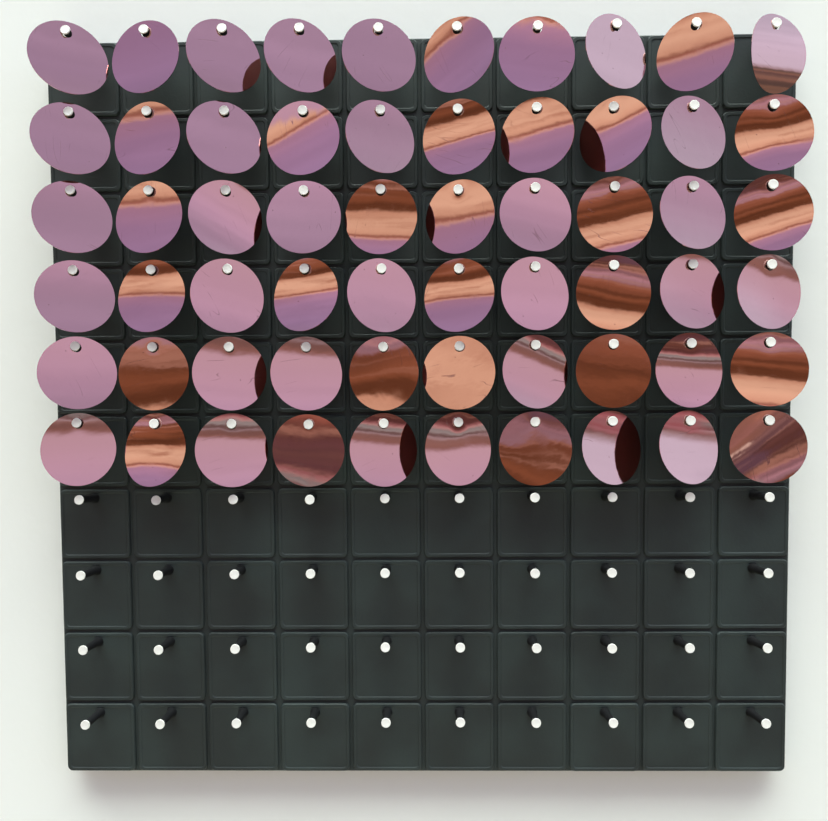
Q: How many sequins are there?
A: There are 60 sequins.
